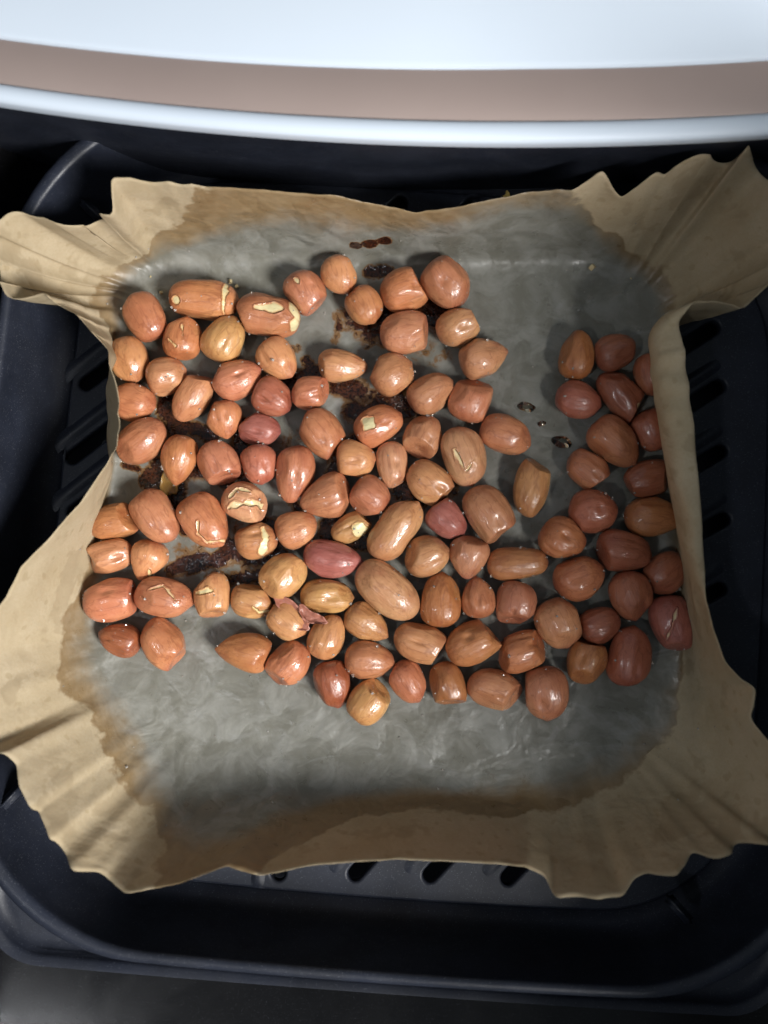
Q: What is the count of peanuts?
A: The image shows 107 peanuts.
